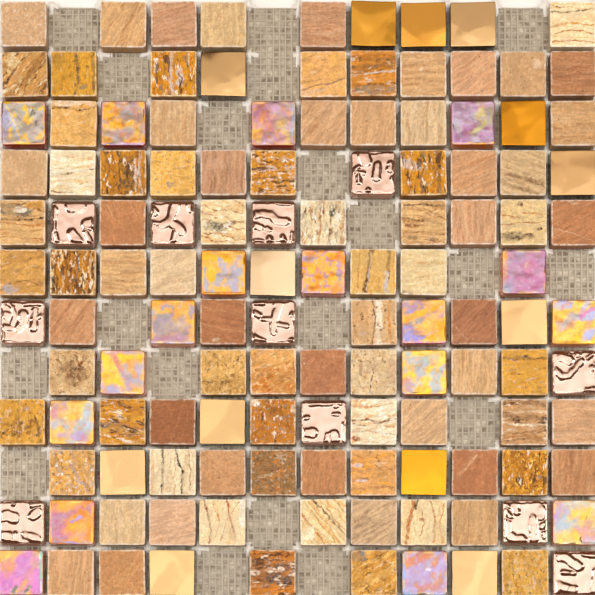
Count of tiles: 125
